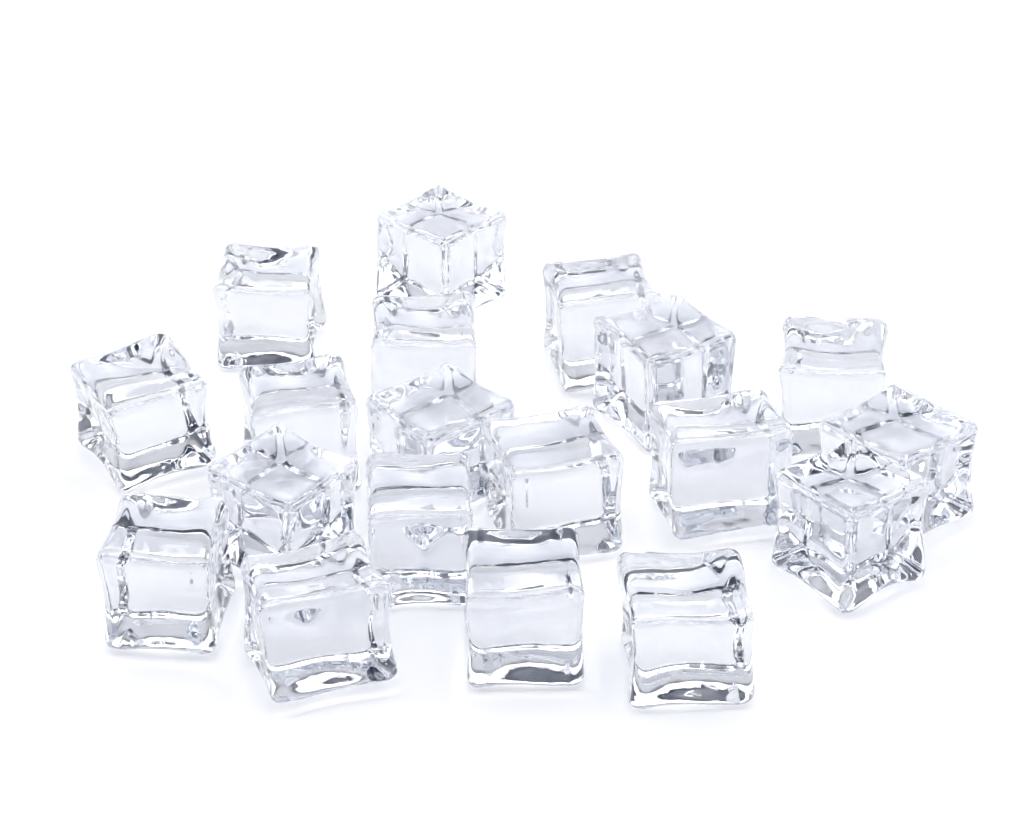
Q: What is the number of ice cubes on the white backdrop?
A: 19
